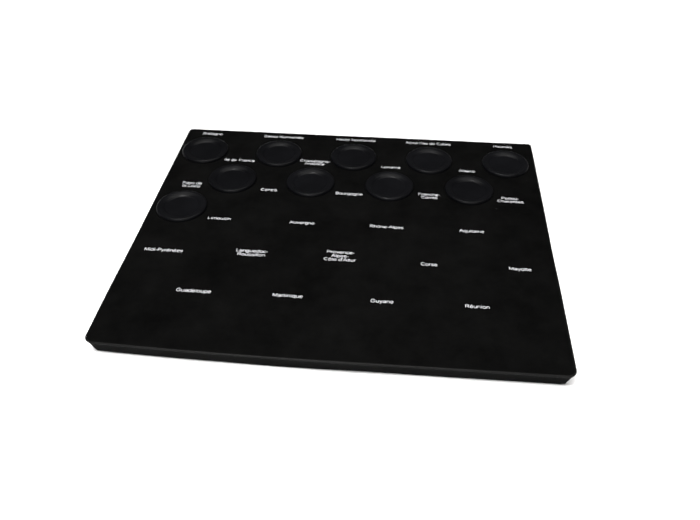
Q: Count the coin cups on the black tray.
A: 10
